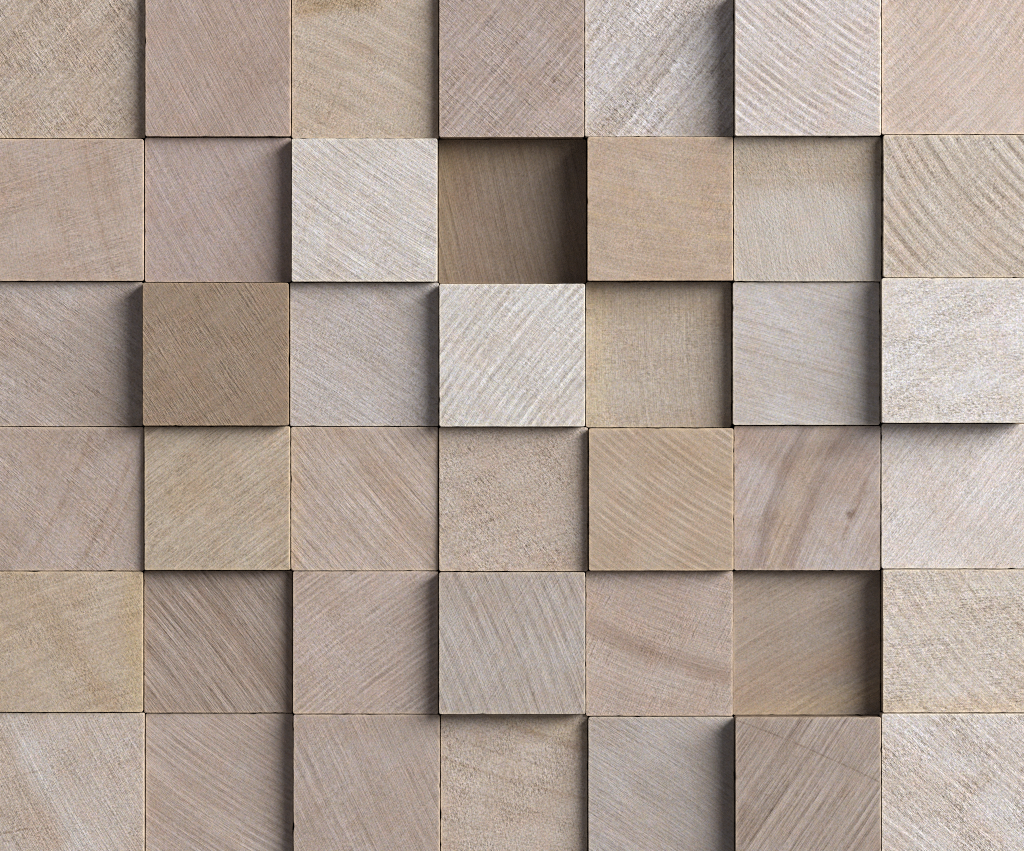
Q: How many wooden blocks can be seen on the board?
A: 42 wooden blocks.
